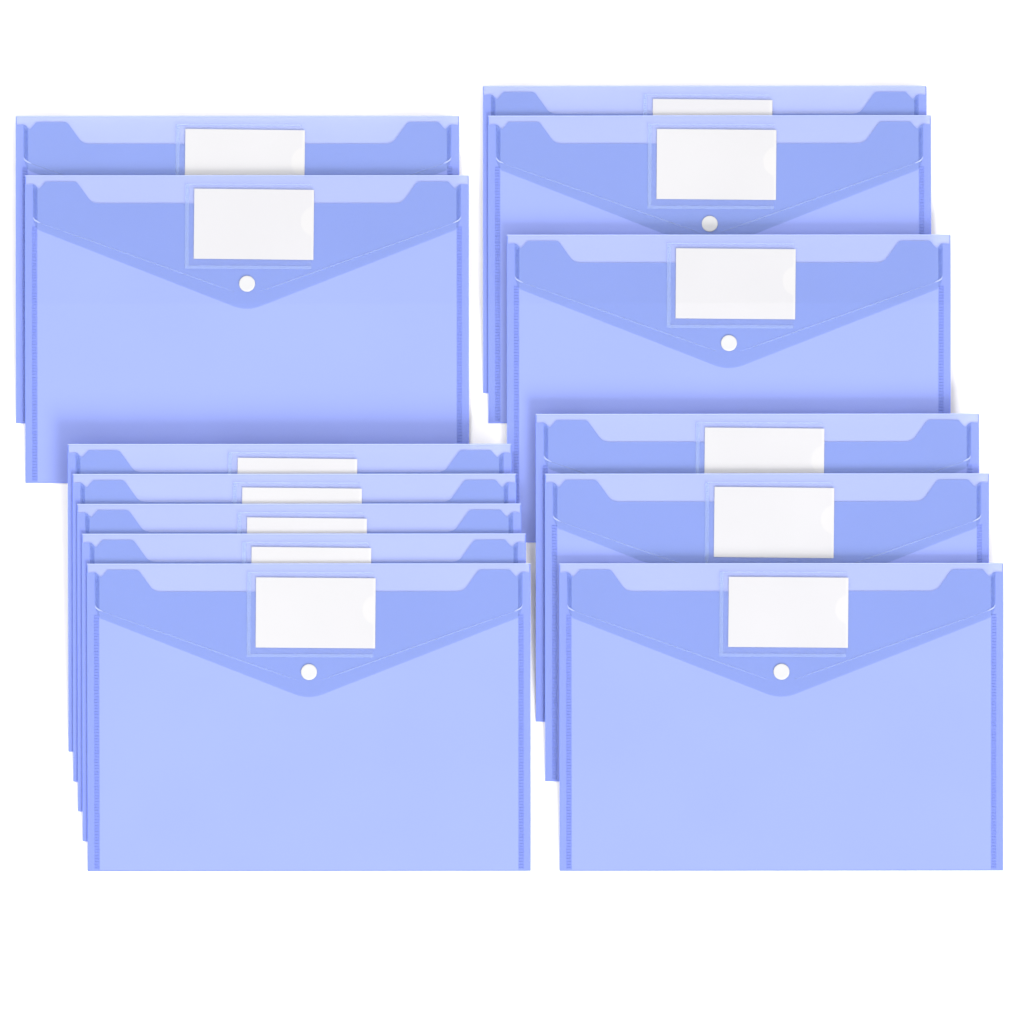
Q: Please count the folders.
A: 13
